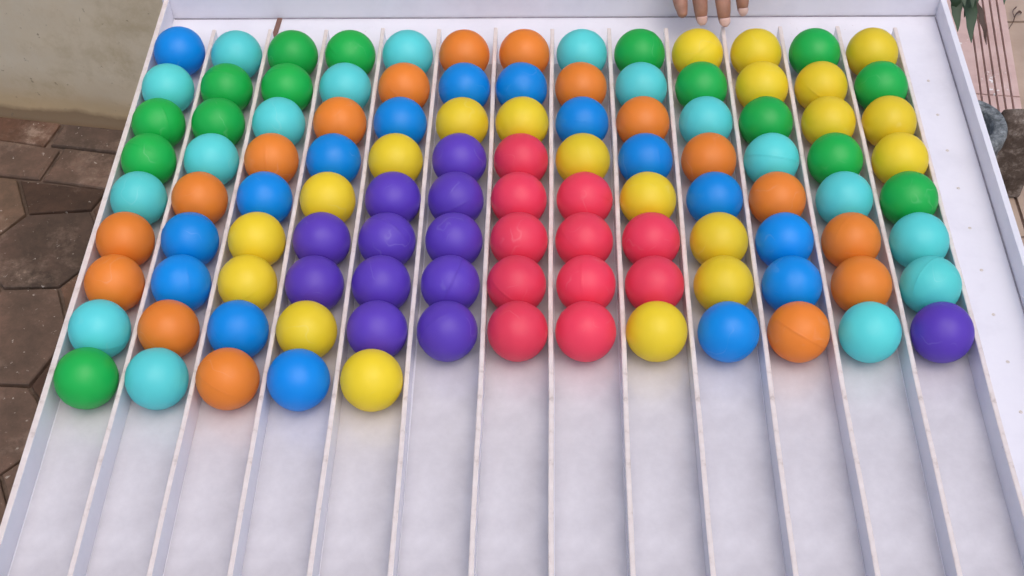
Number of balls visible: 109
